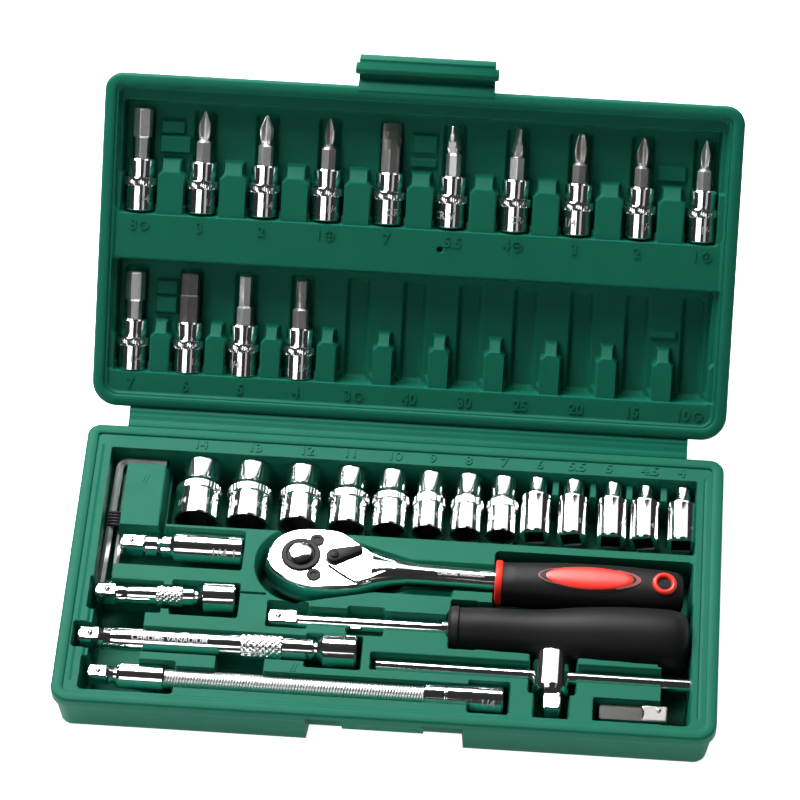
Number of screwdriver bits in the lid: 14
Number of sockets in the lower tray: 13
